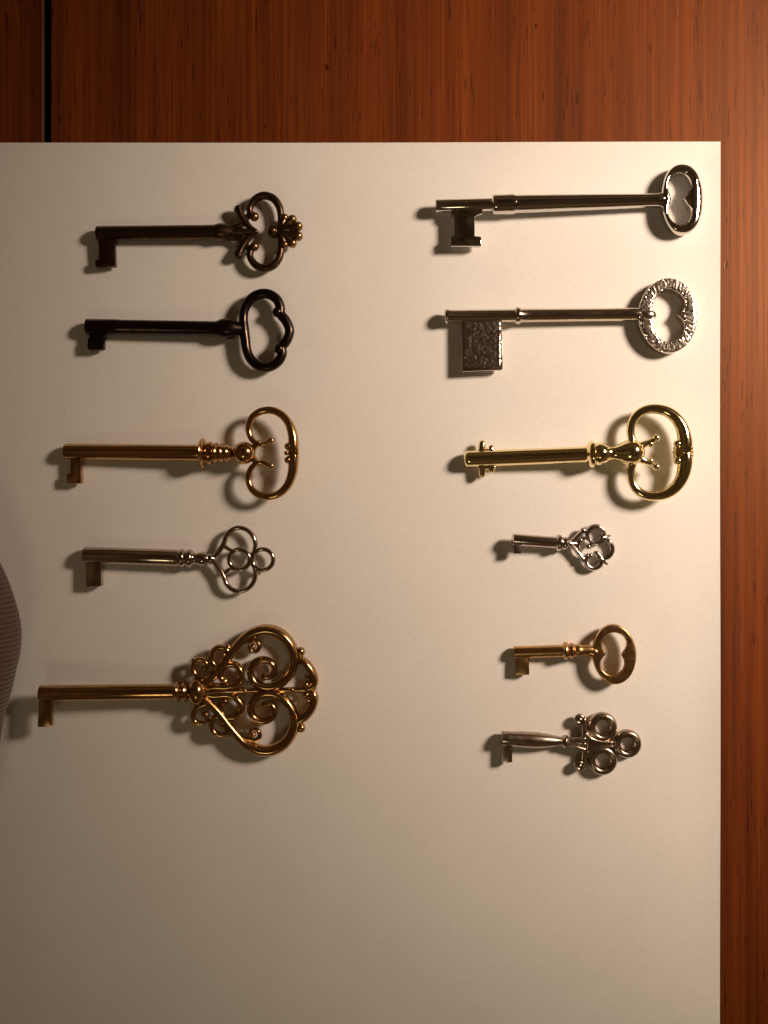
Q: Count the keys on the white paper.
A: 11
